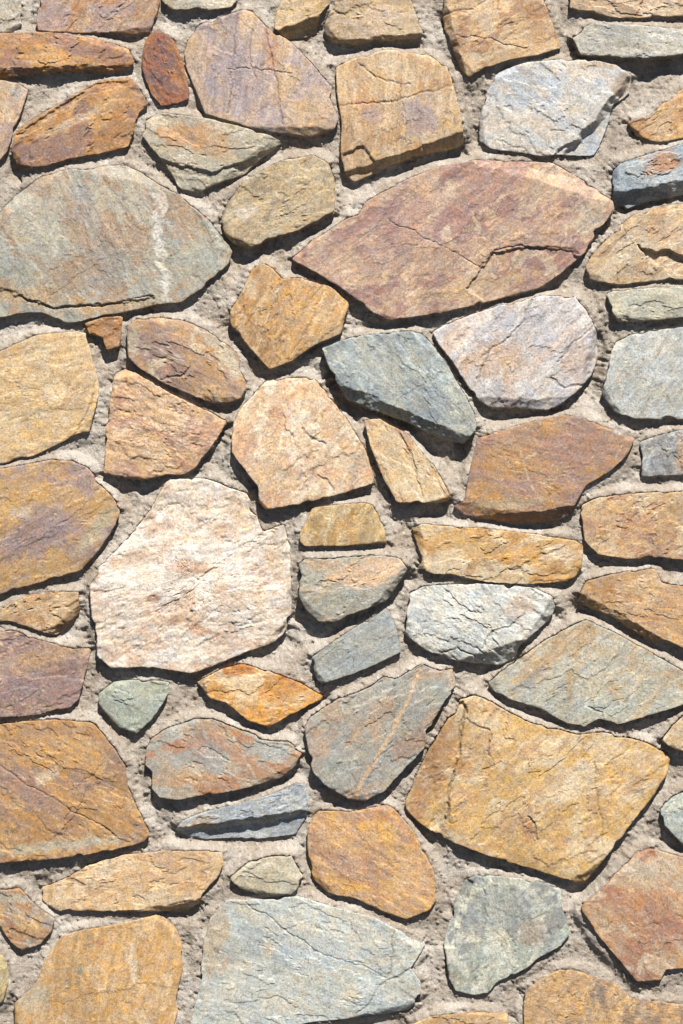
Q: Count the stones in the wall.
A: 67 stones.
